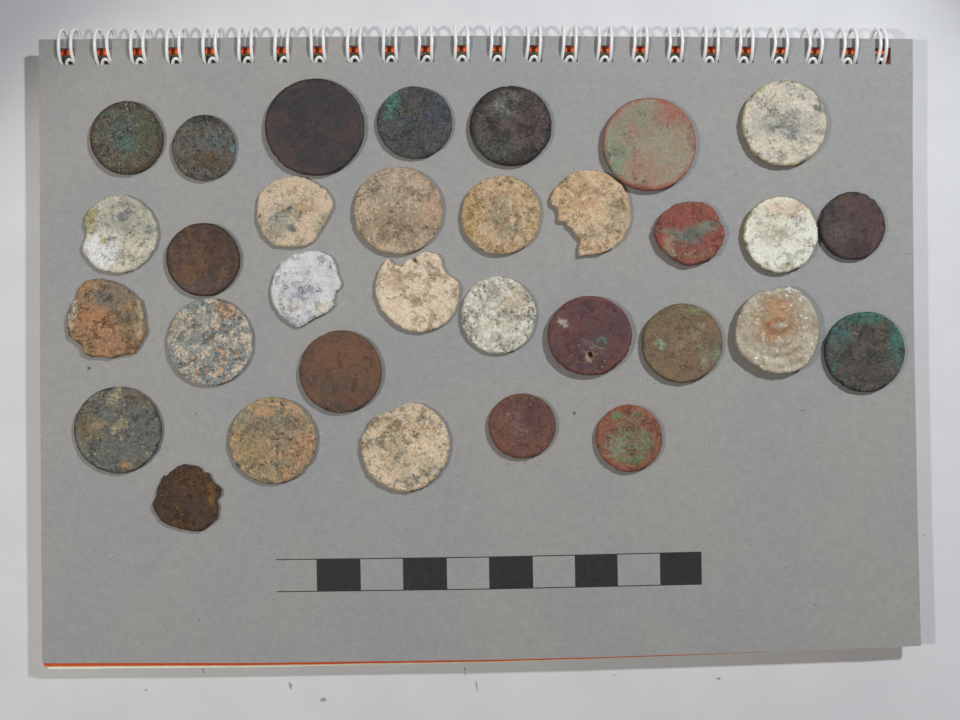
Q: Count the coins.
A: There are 32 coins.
